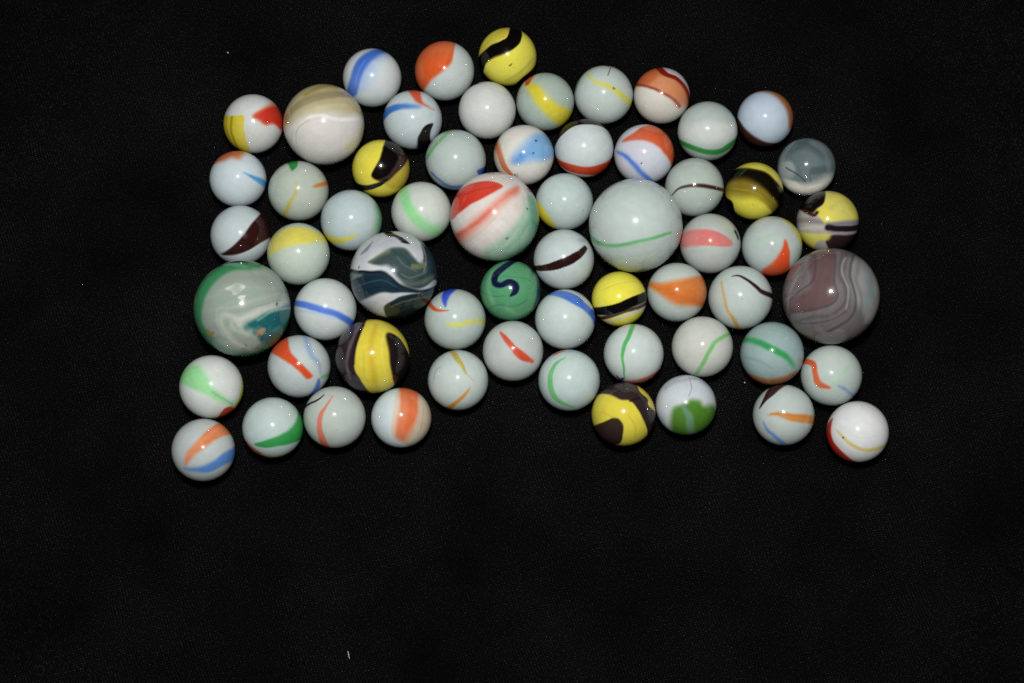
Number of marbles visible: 61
